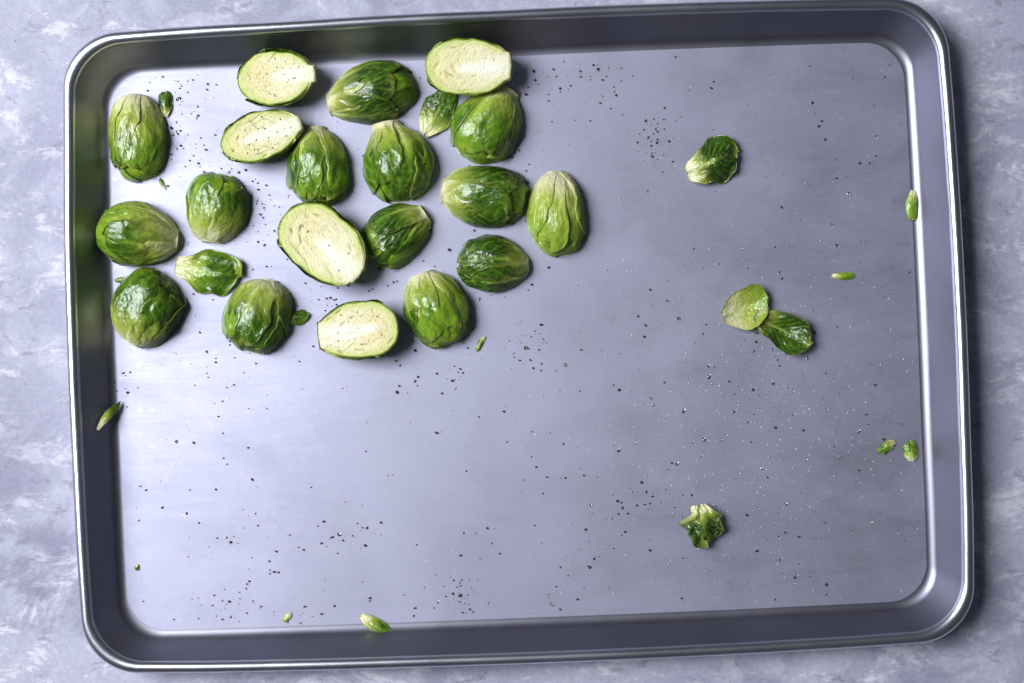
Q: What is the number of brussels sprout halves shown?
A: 19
